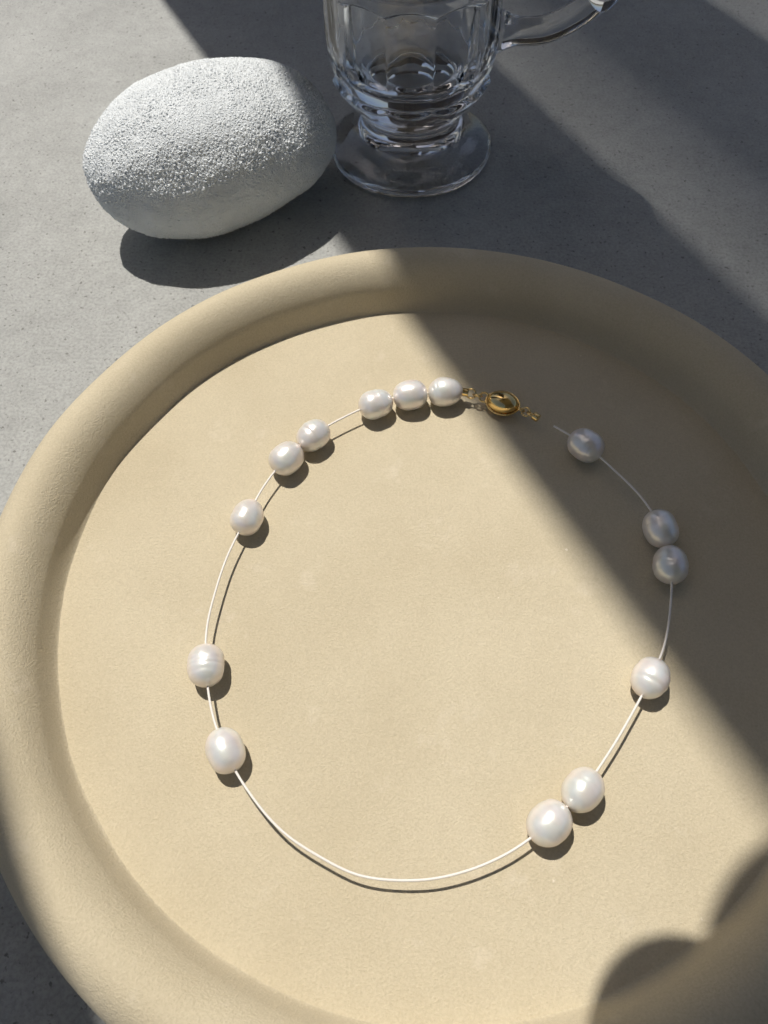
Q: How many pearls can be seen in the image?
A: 14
